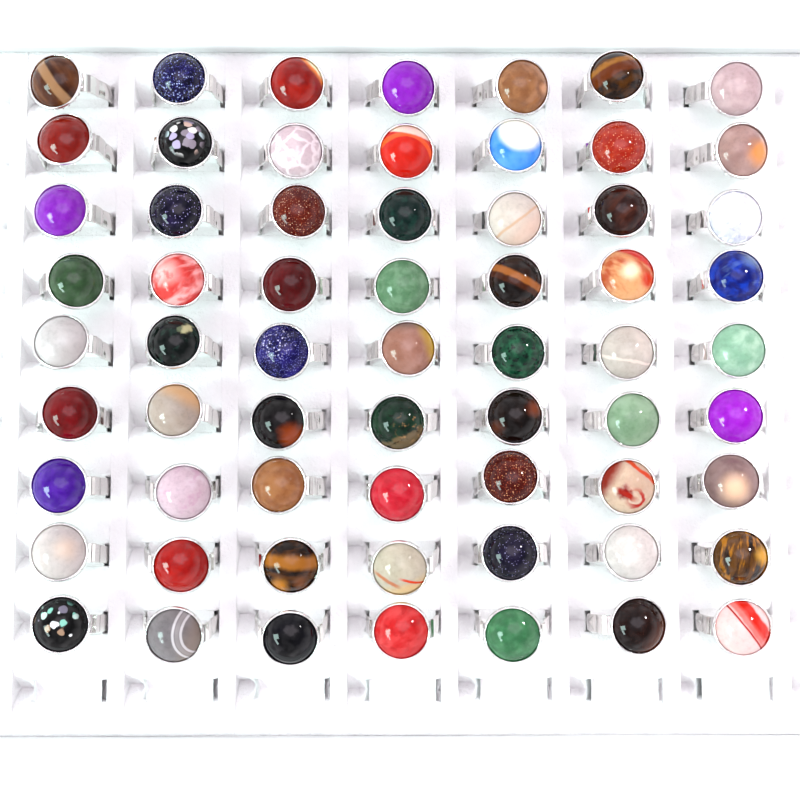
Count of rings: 63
